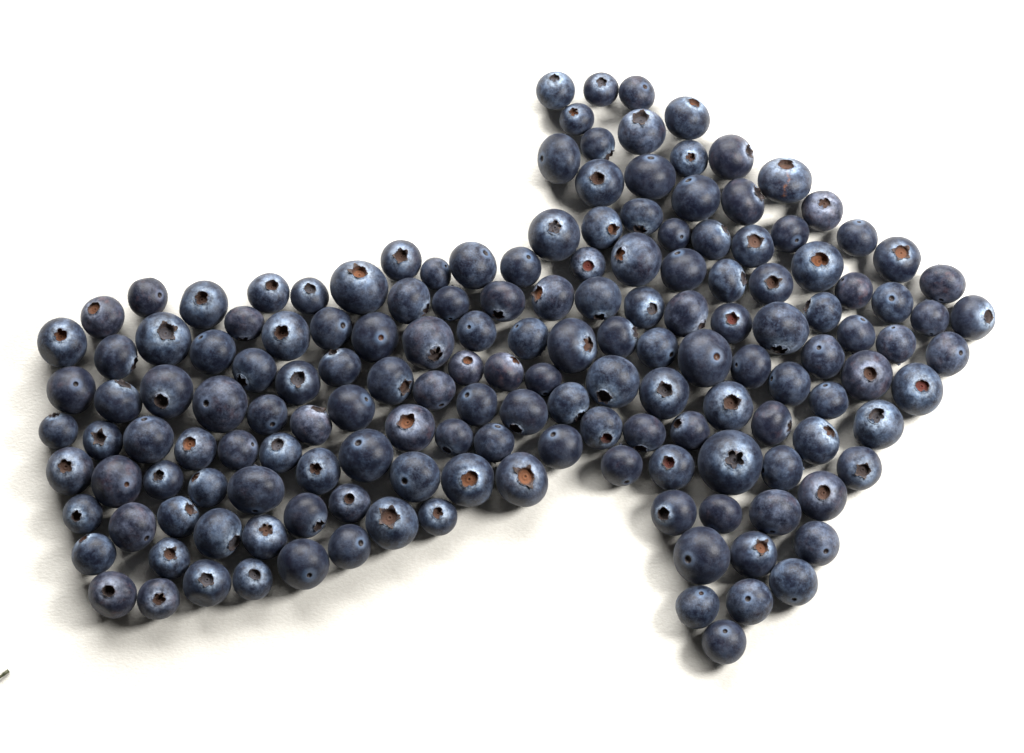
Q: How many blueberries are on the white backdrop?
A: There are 160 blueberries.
